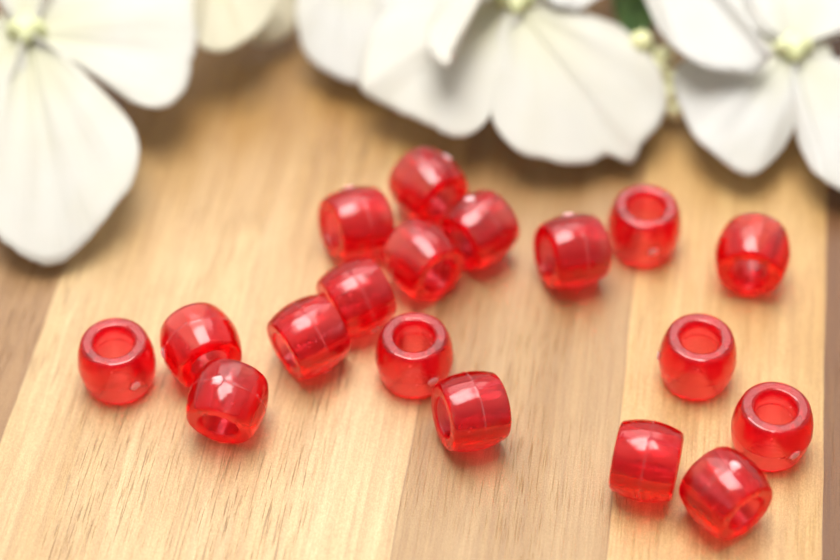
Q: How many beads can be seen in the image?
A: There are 18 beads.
